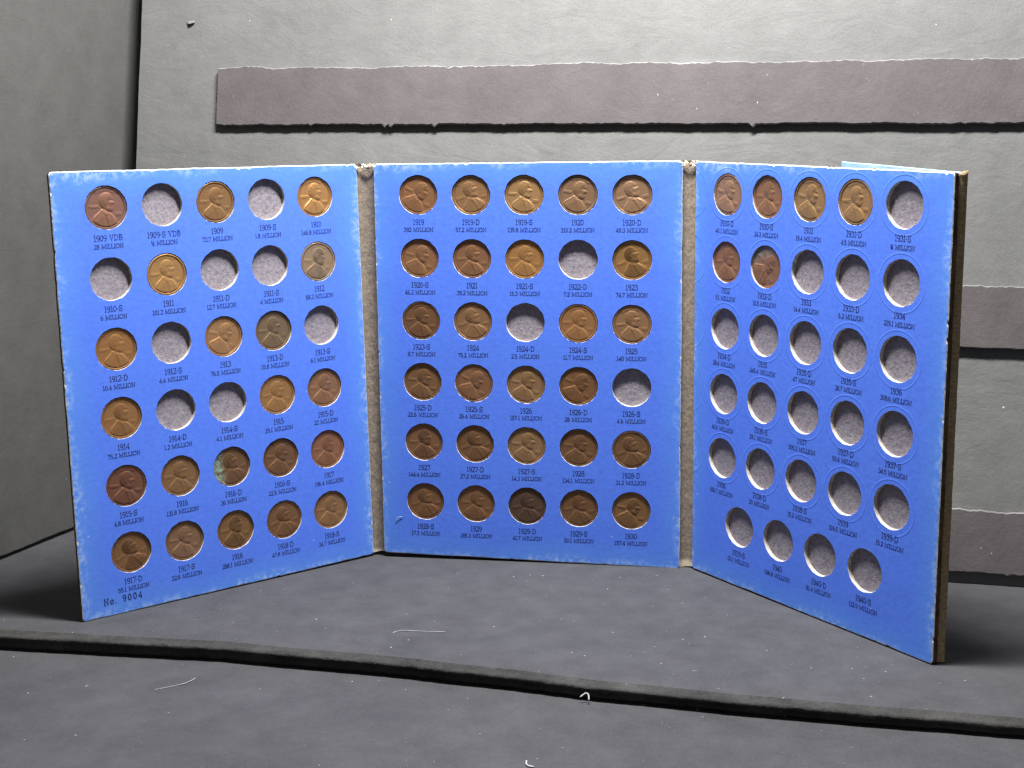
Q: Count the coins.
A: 54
